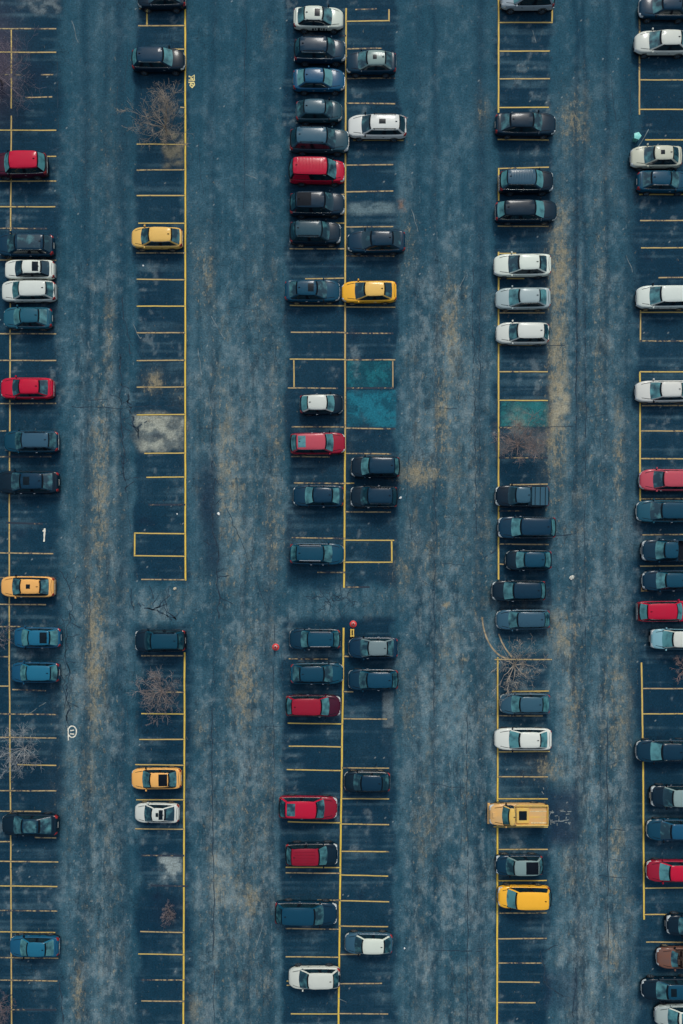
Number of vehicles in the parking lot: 86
